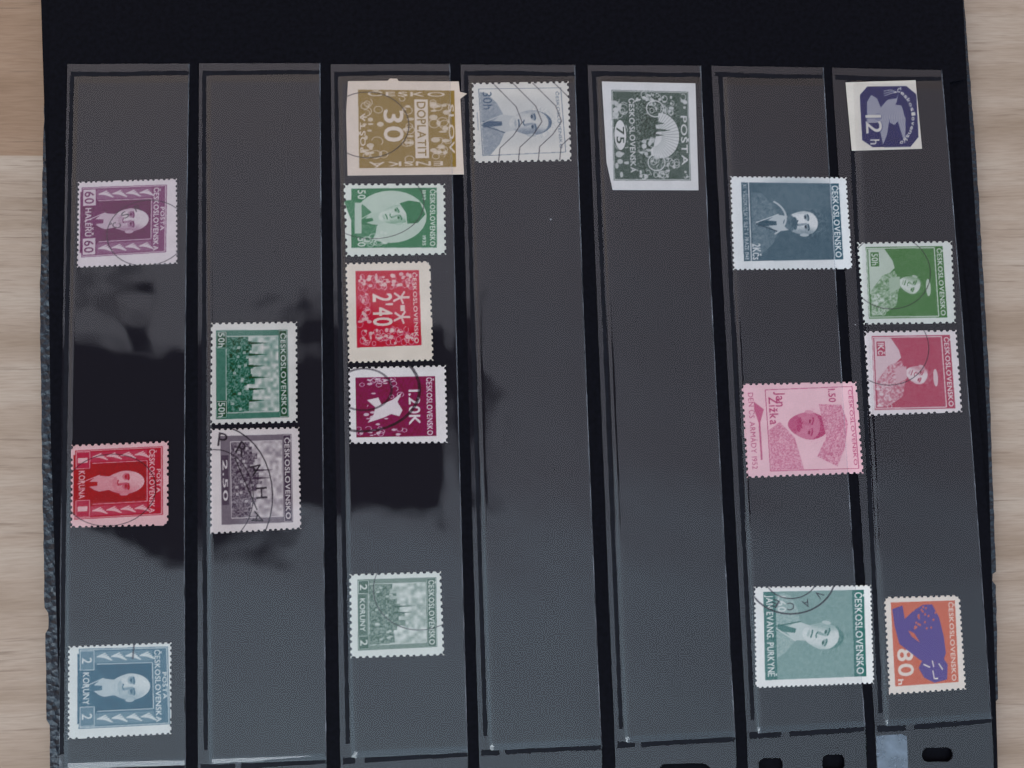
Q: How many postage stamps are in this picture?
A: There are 19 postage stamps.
